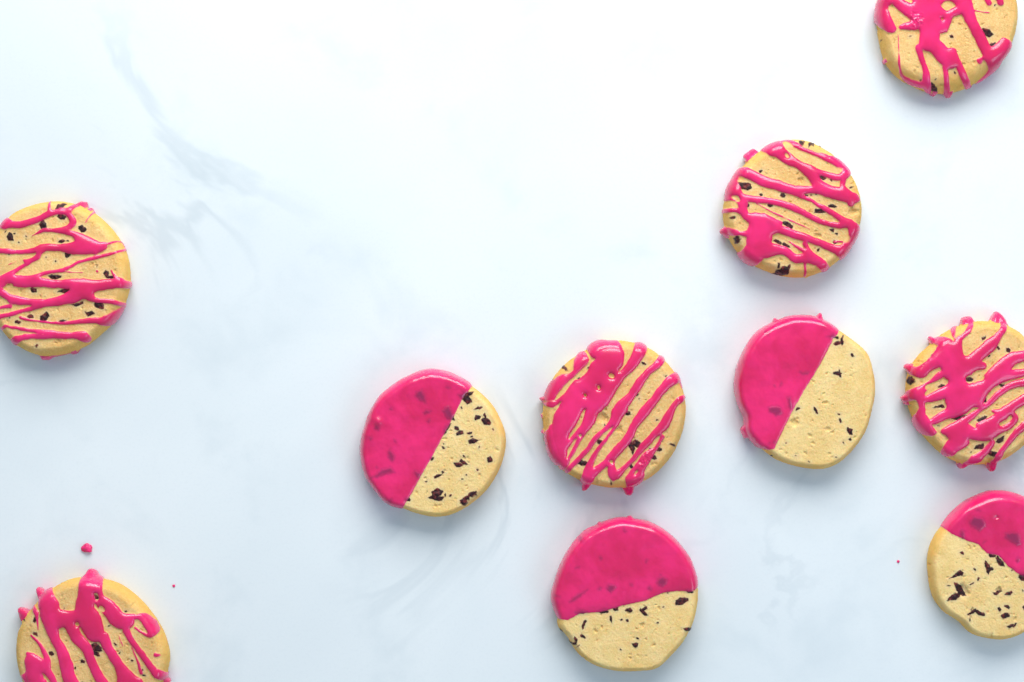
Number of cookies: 10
